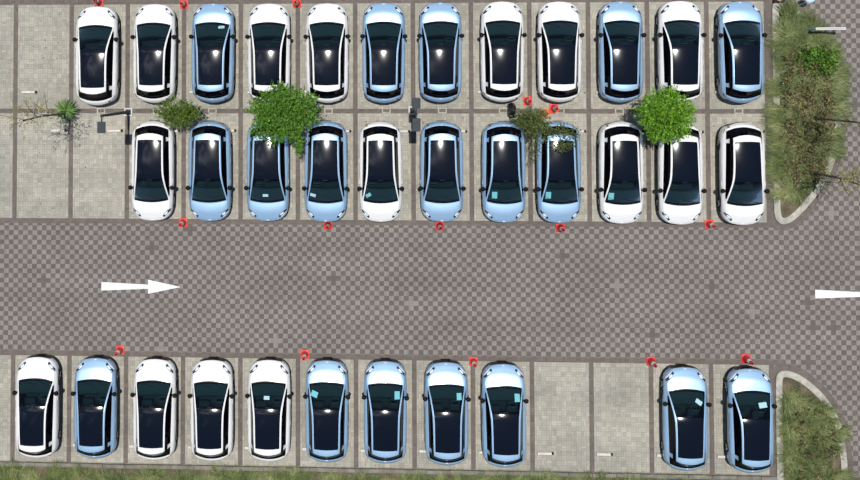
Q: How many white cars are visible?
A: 16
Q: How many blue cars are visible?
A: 18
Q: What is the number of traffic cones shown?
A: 16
